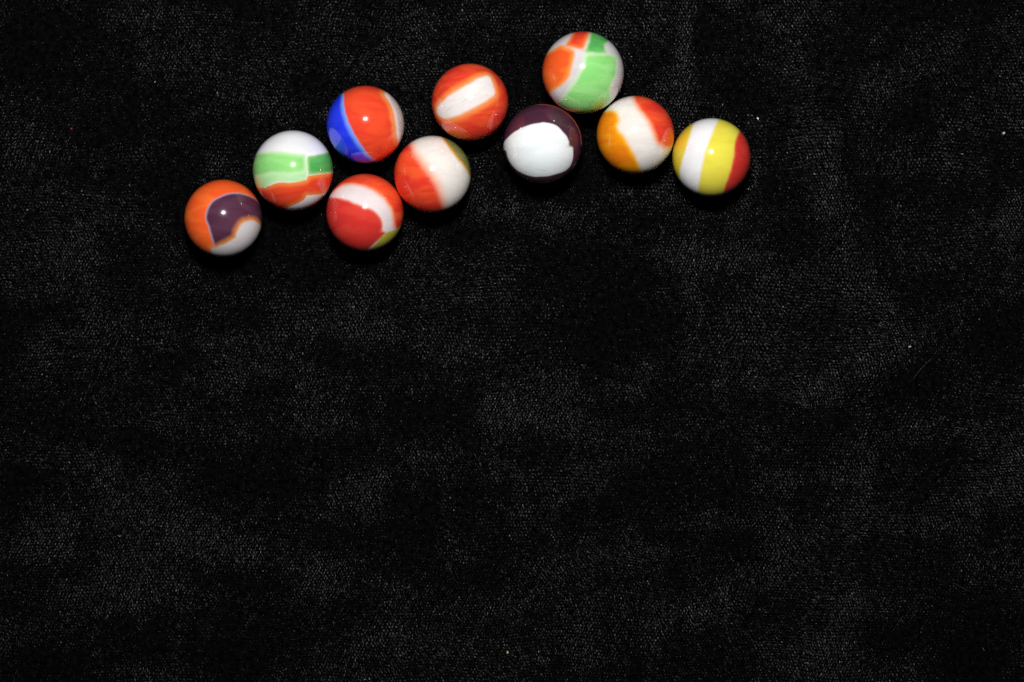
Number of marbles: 10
